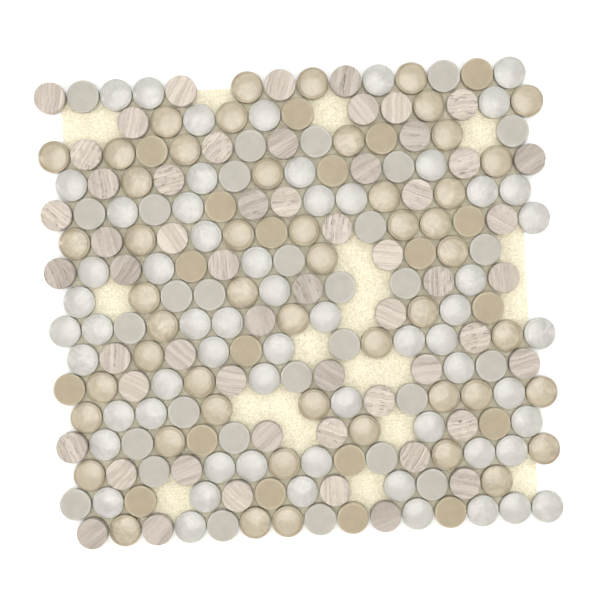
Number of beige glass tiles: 71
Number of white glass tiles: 61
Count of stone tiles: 56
